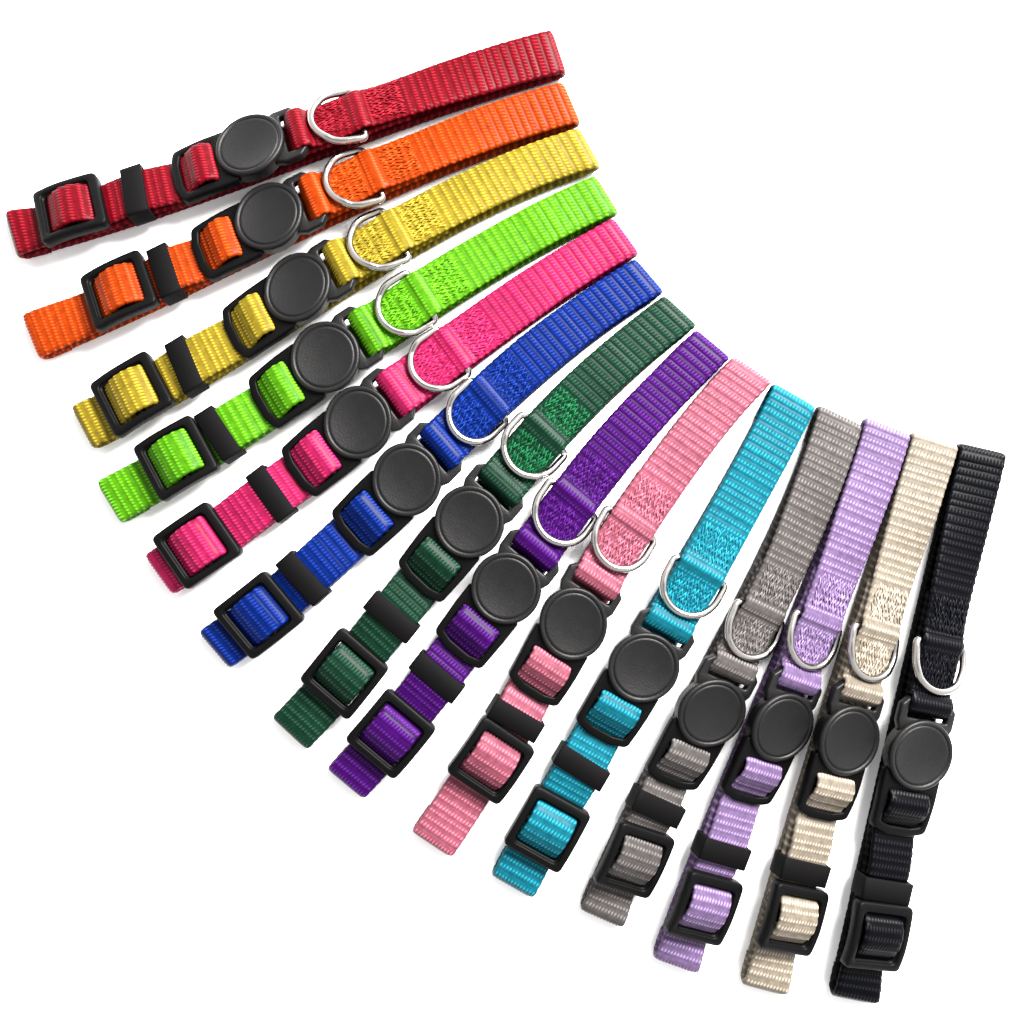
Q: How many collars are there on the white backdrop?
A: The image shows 14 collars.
